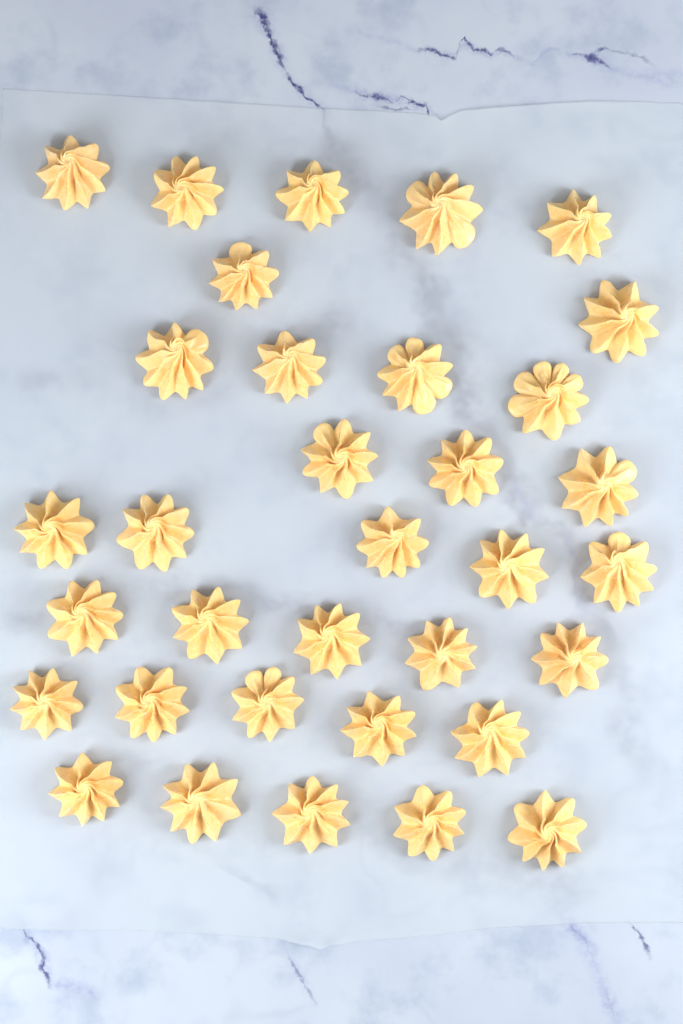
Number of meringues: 34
